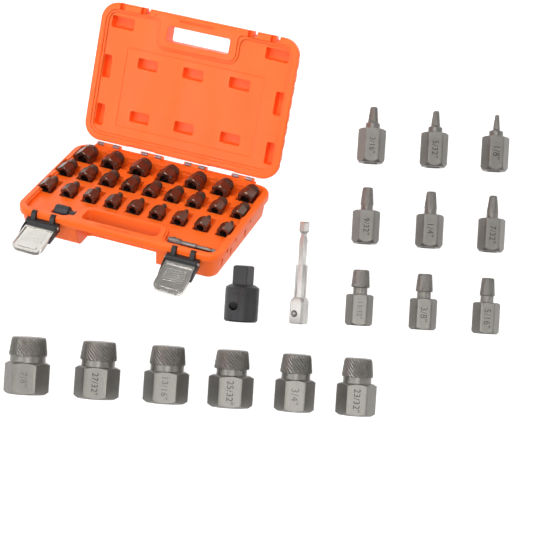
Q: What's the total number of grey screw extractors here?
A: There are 15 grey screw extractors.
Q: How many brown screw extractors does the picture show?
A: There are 25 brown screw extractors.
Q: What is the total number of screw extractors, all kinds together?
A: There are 40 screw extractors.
